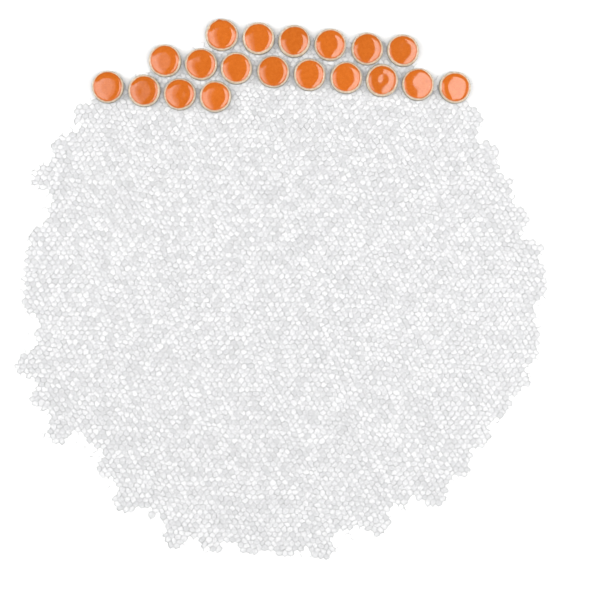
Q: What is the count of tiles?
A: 19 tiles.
